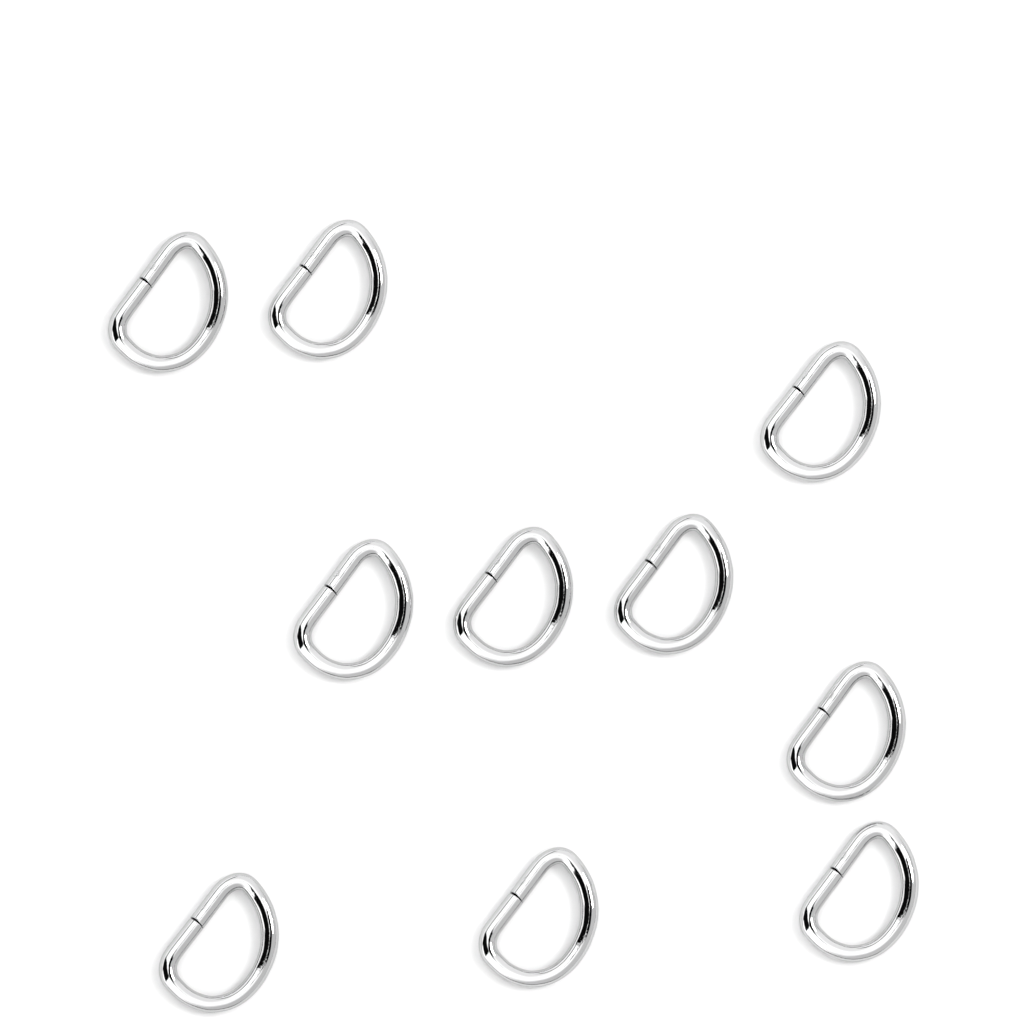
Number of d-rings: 10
